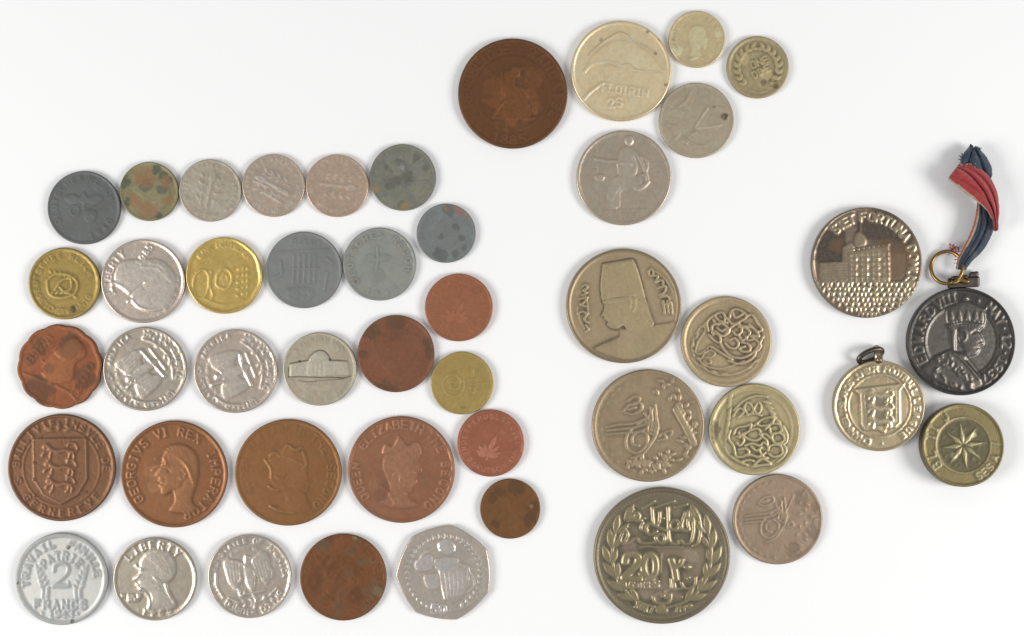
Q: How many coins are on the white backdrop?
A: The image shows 44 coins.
